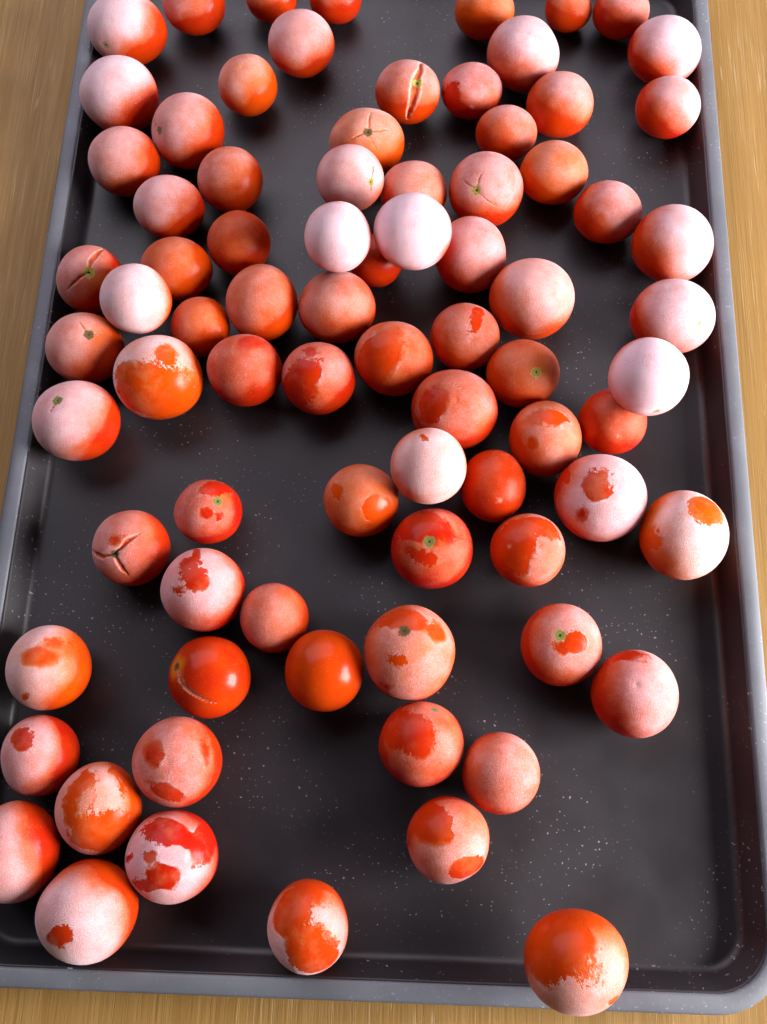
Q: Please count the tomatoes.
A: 81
